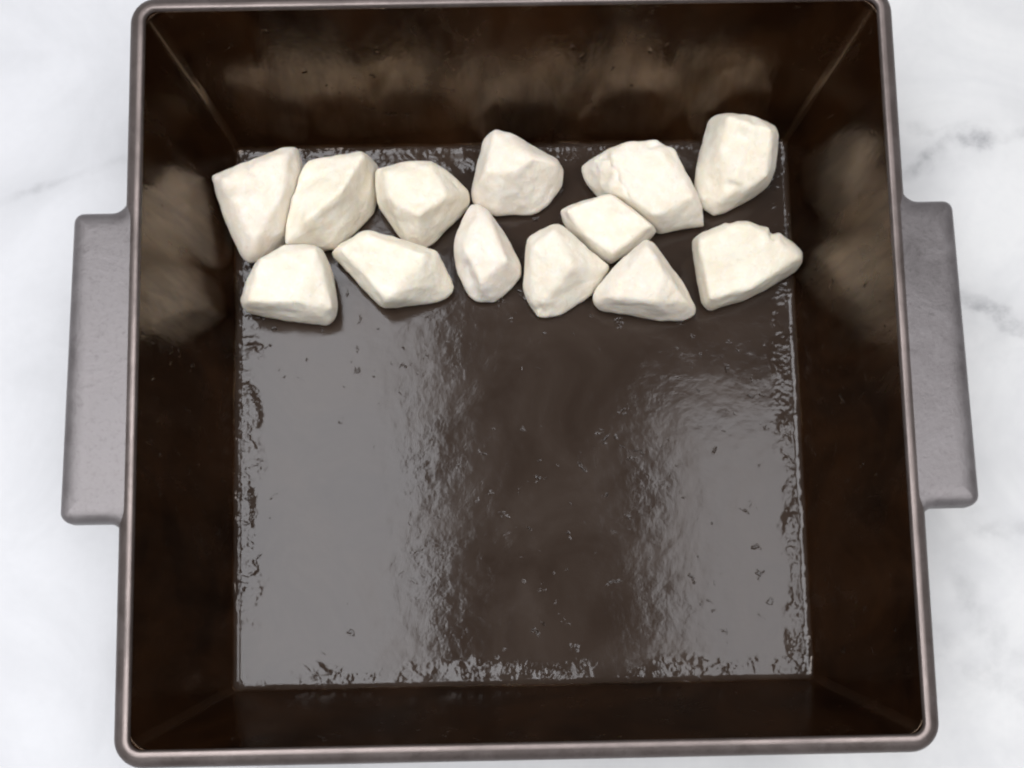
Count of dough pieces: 13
